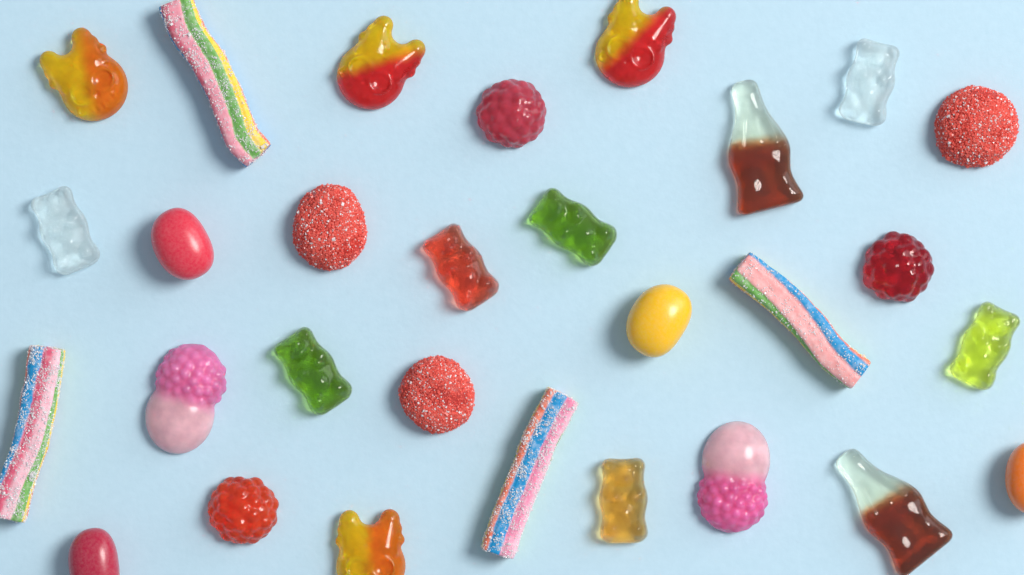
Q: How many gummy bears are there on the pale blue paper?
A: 7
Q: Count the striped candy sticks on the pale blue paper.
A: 4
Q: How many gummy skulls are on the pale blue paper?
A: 4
